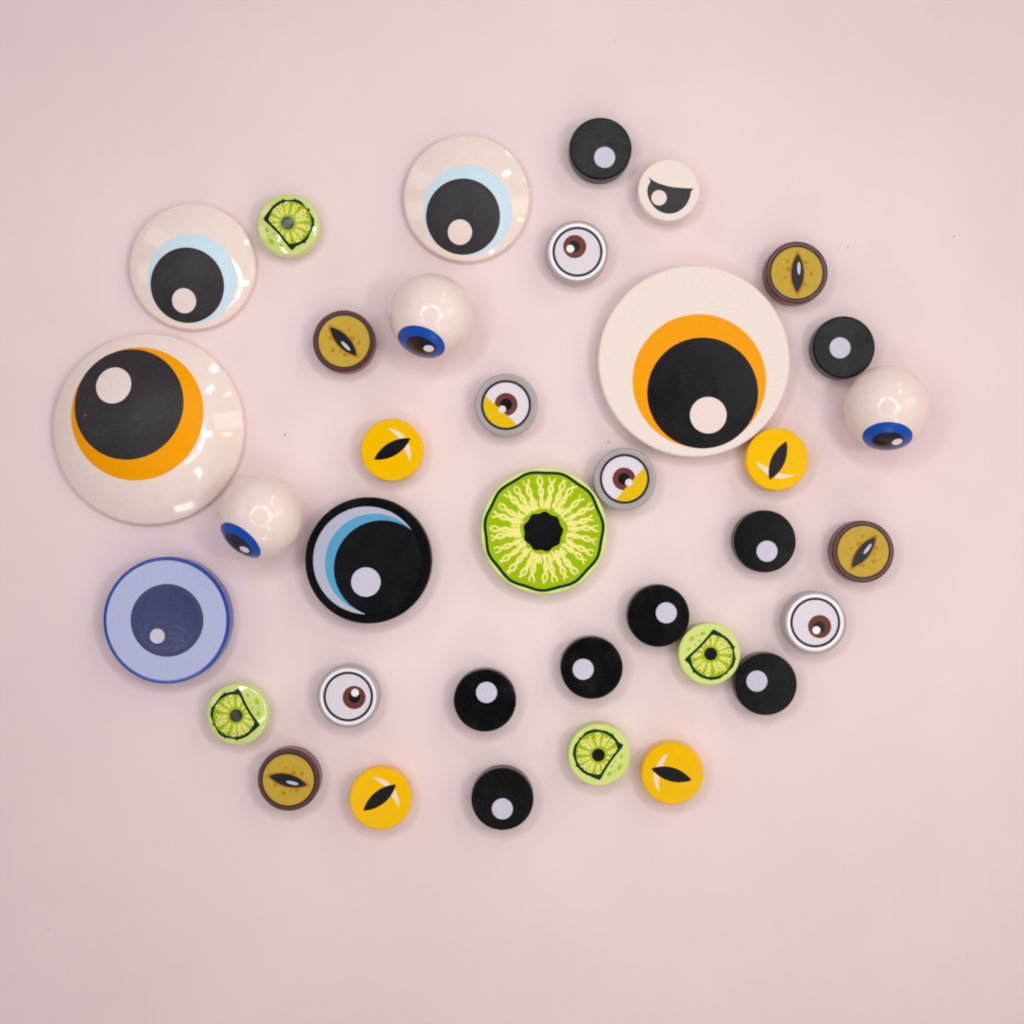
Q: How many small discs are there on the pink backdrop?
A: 26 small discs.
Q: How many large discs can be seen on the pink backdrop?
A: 7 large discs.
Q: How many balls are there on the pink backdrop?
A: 3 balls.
